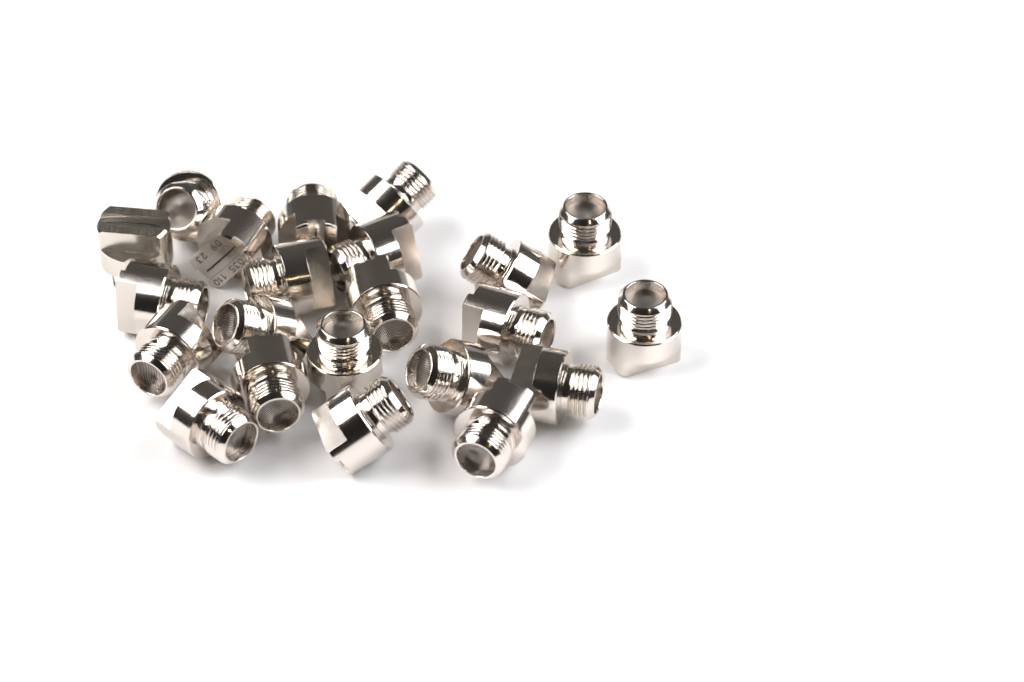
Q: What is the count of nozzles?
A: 22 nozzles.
